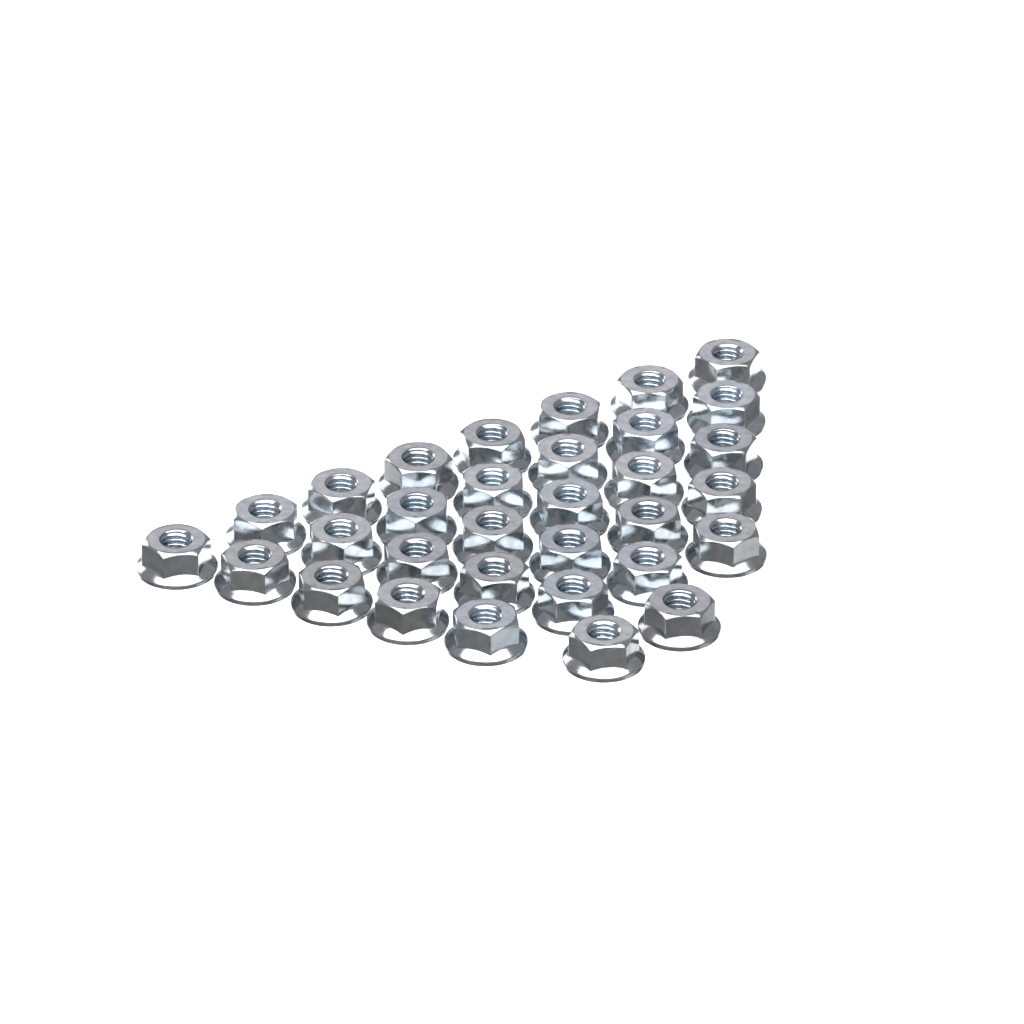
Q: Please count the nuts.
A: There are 32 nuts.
